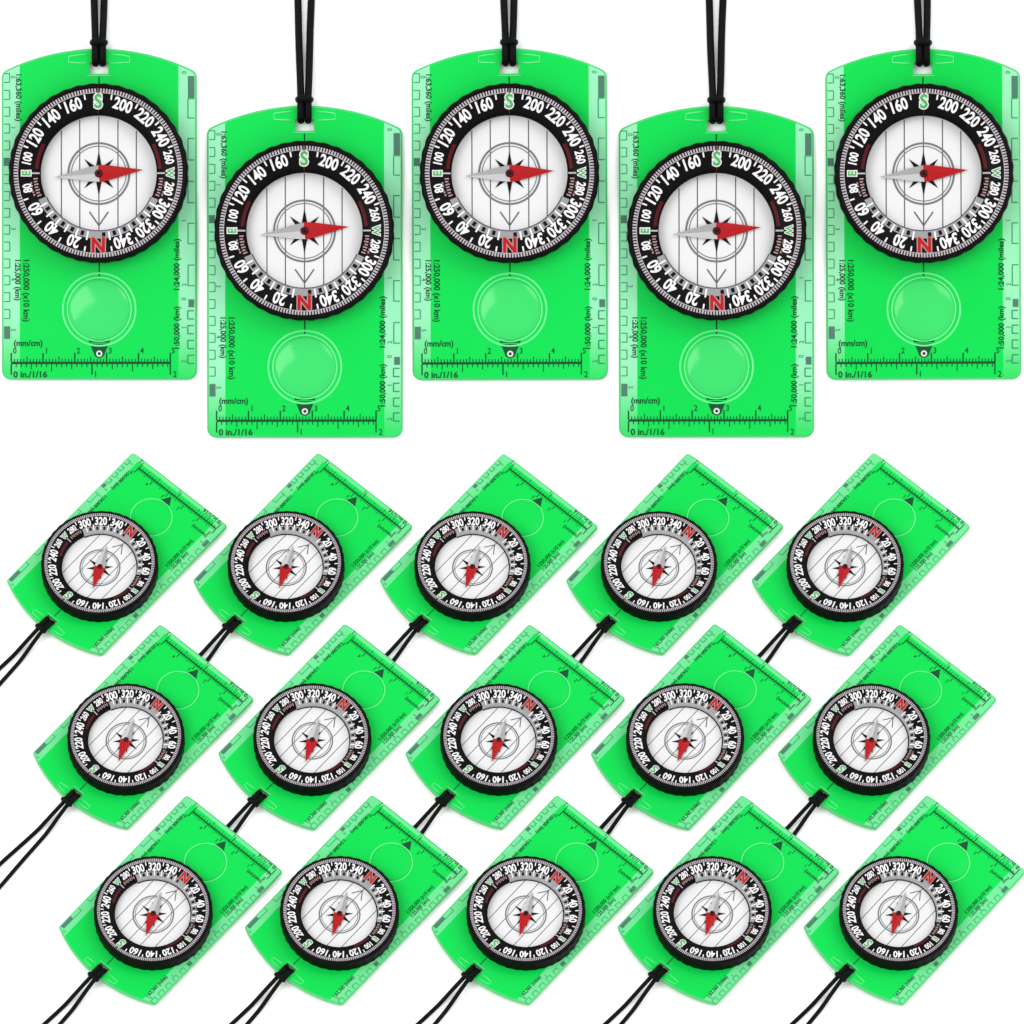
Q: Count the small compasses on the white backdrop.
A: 15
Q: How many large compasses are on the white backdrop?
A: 5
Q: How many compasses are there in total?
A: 20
